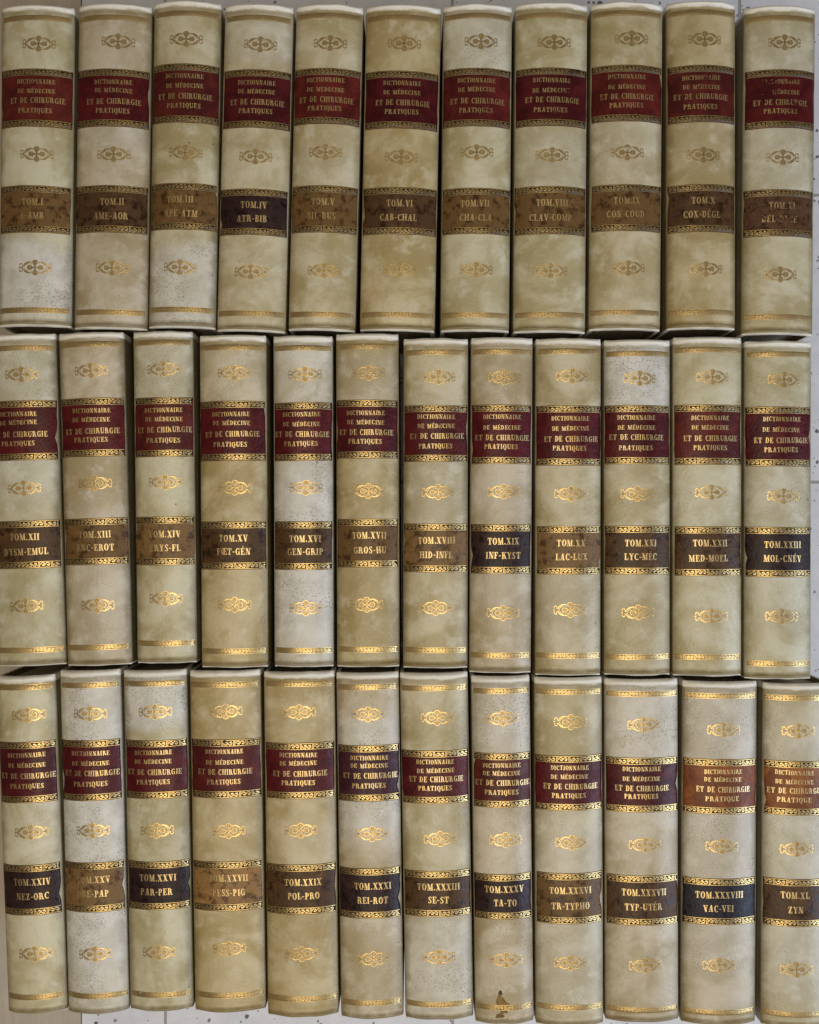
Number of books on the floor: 35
